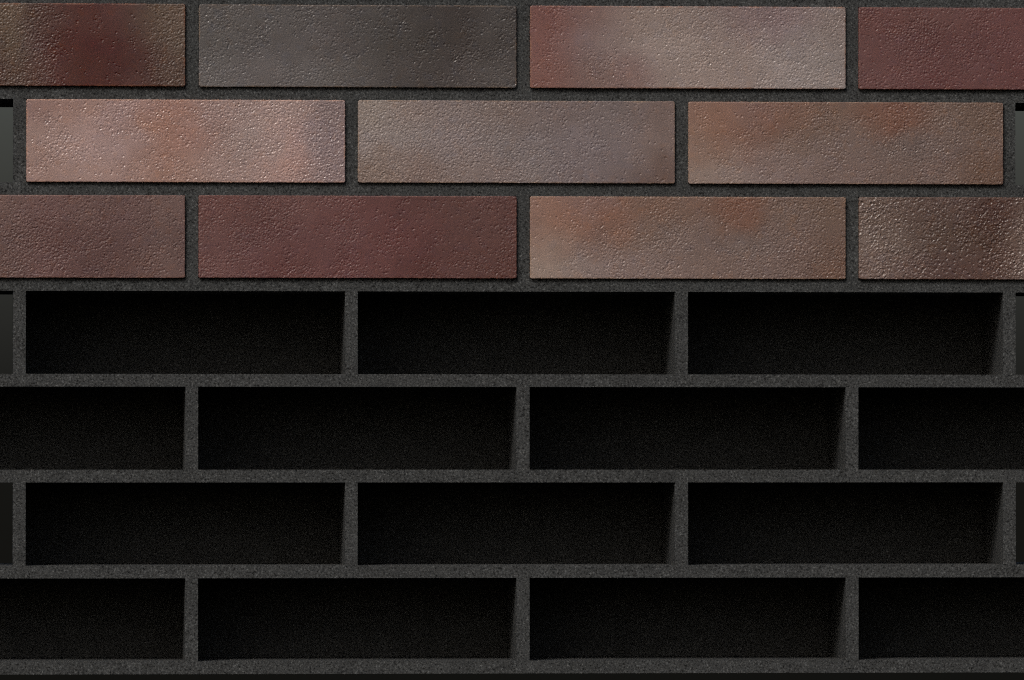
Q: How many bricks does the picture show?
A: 11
